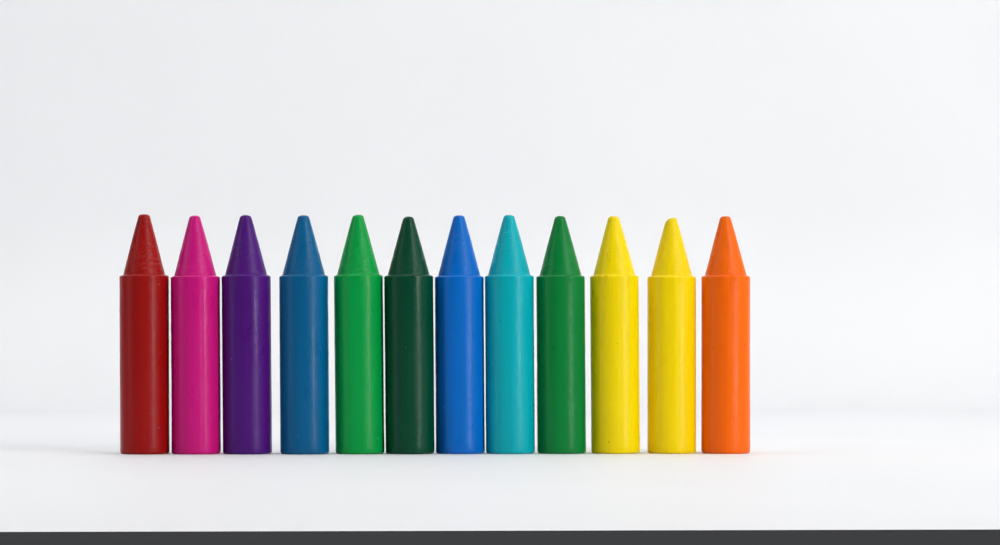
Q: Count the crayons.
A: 12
